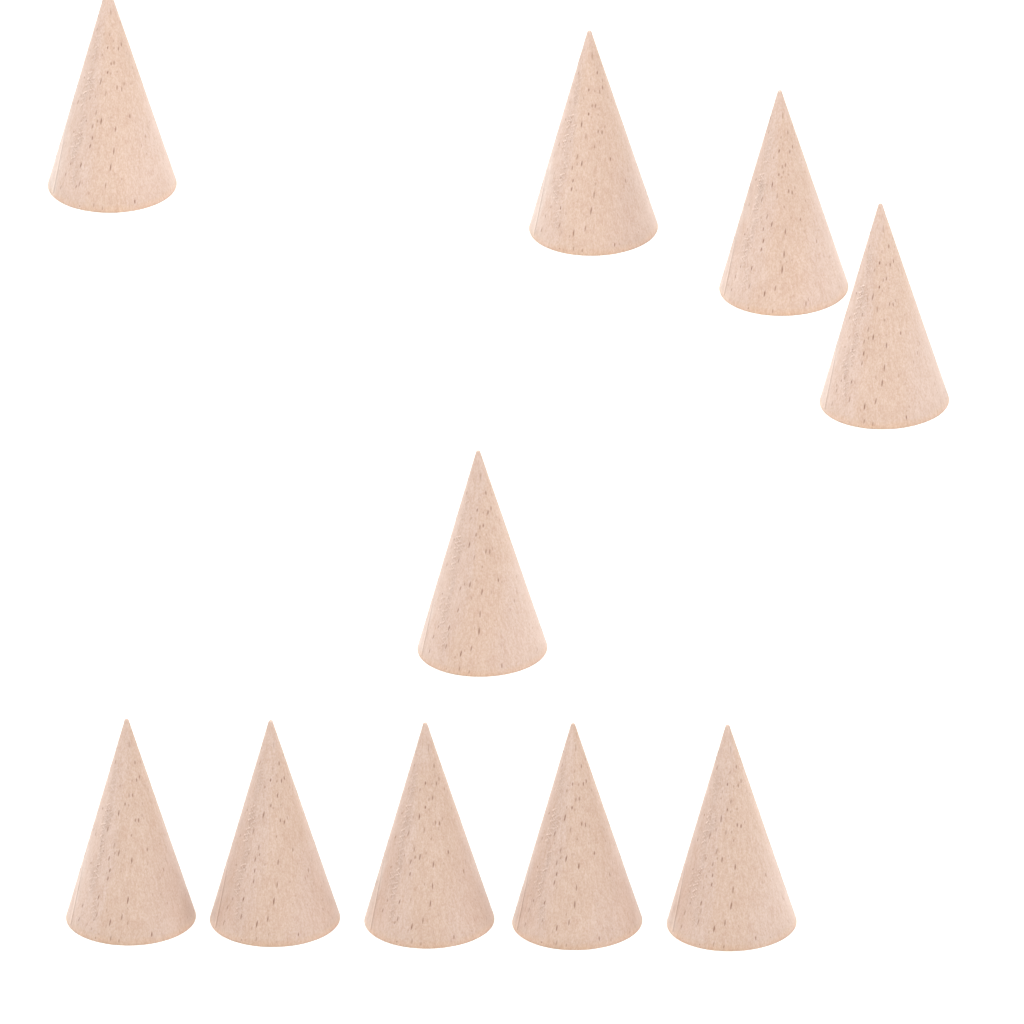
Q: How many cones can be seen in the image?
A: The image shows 10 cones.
